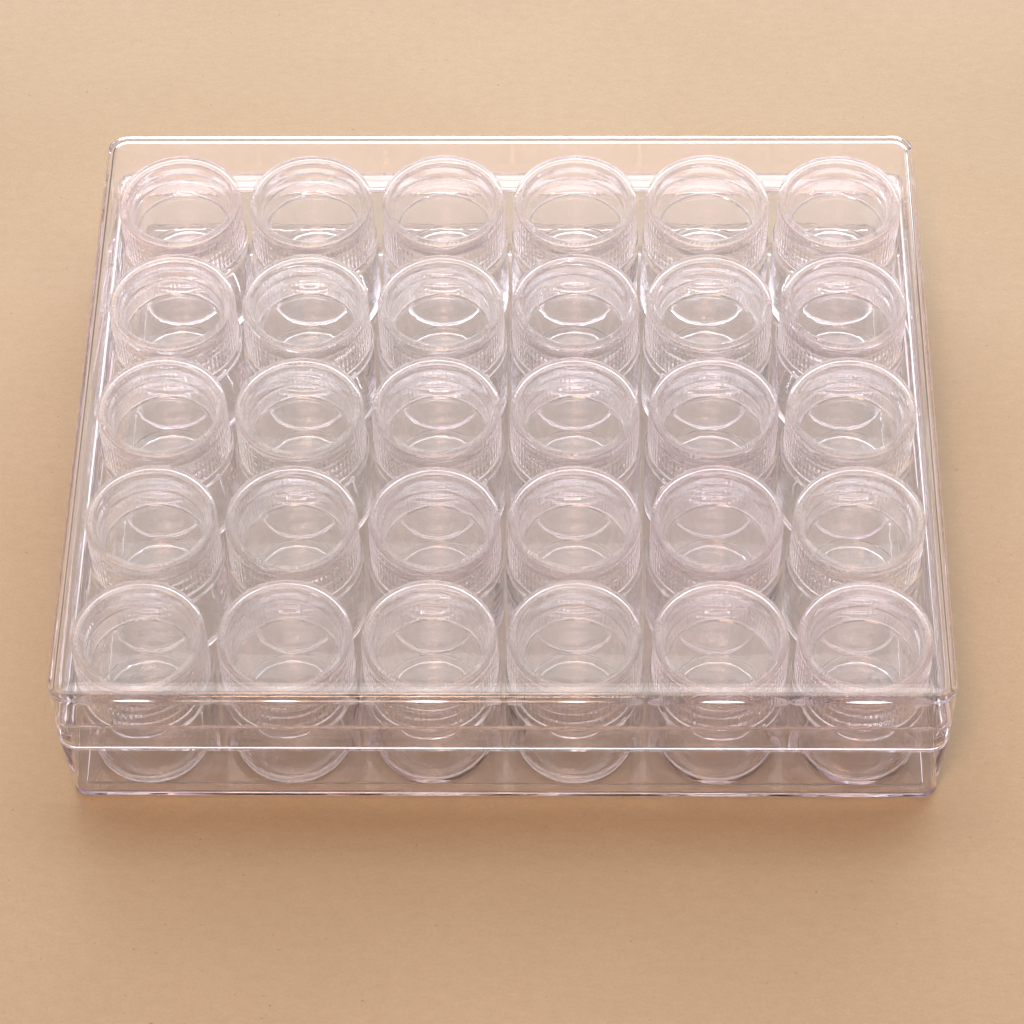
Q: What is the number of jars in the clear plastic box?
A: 30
